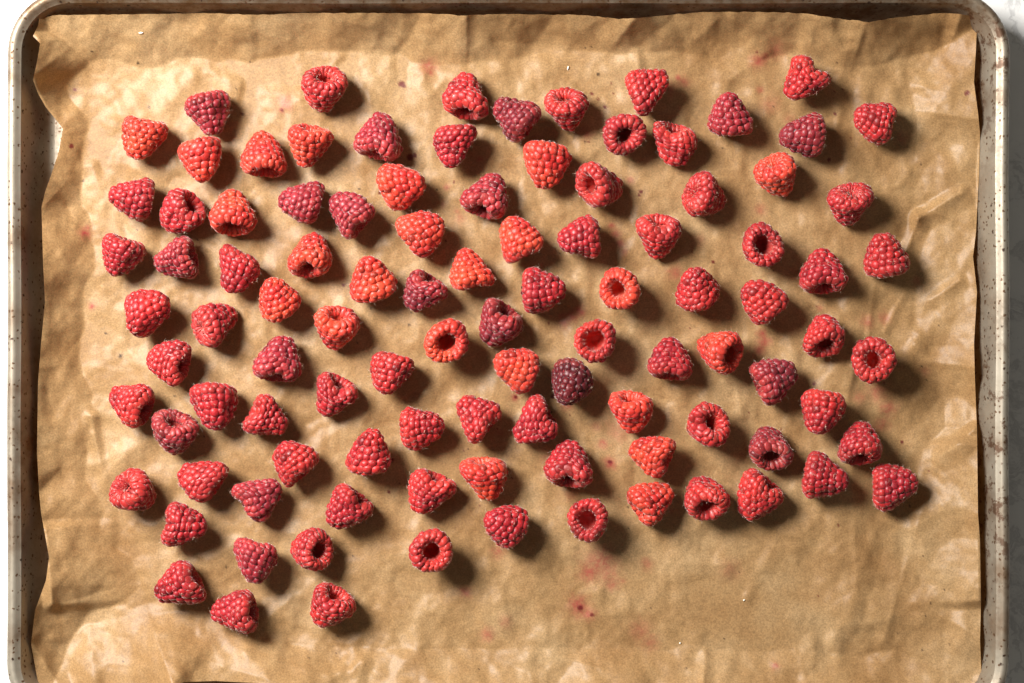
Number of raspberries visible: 102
